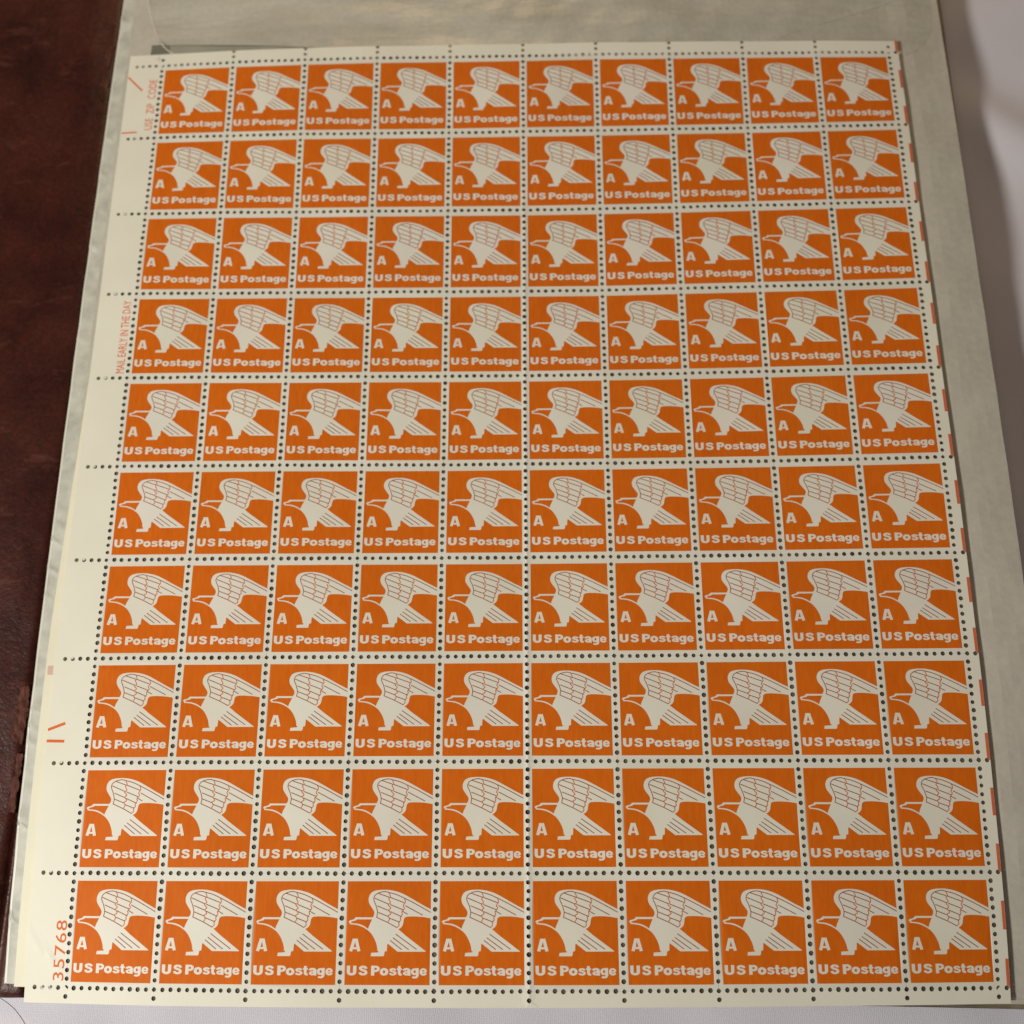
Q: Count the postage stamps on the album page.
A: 100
